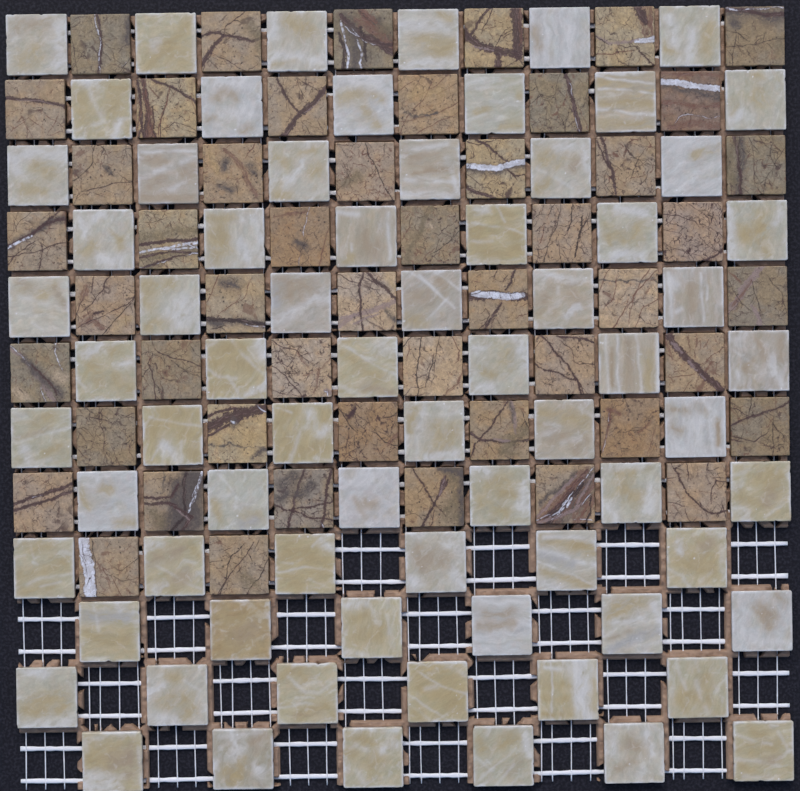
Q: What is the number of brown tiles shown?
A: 50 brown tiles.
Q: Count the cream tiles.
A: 72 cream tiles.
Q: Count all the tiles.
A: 122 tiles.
